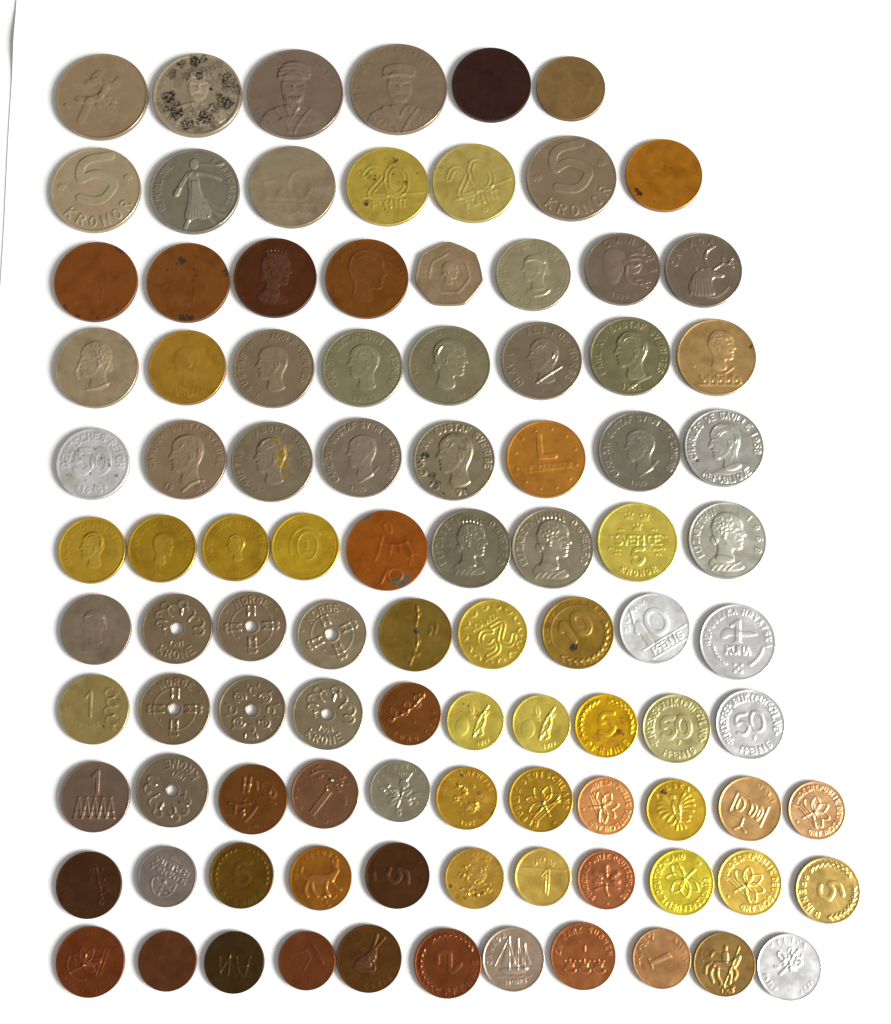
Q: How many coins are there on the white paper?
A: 98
